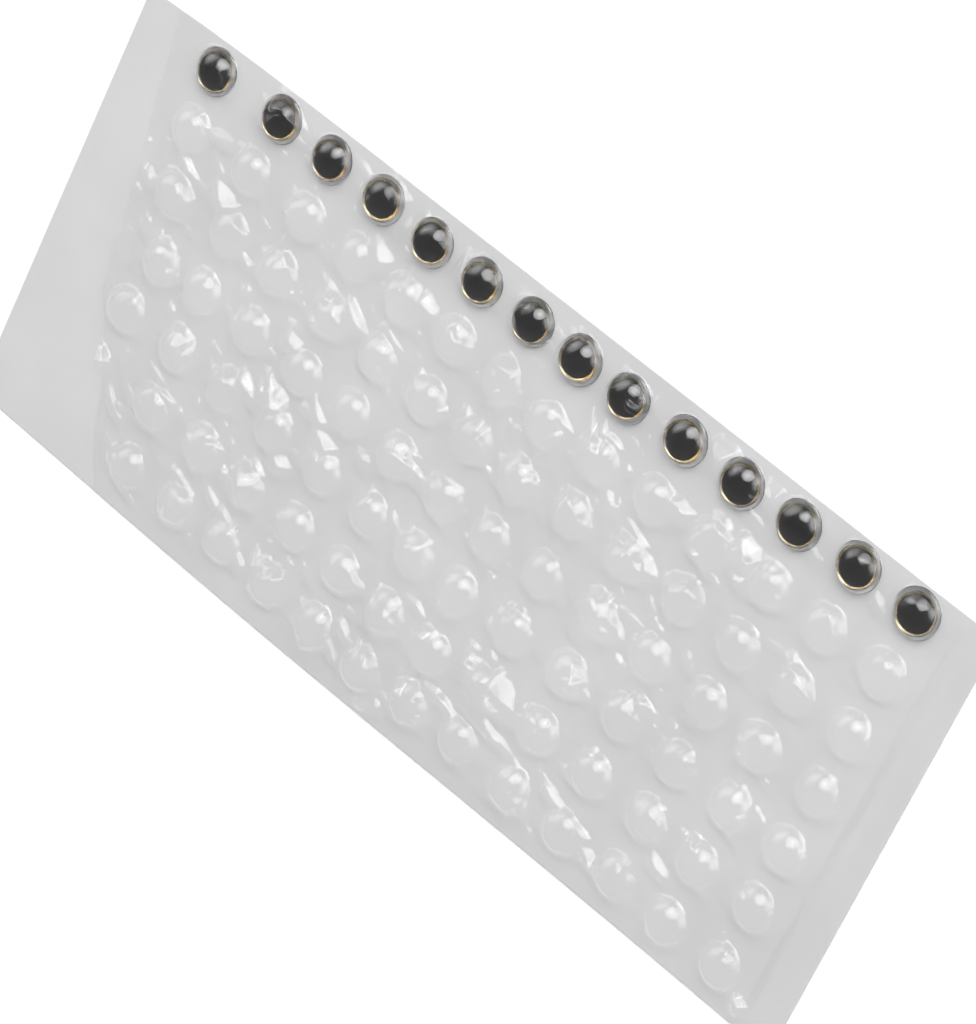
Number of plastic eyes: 14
